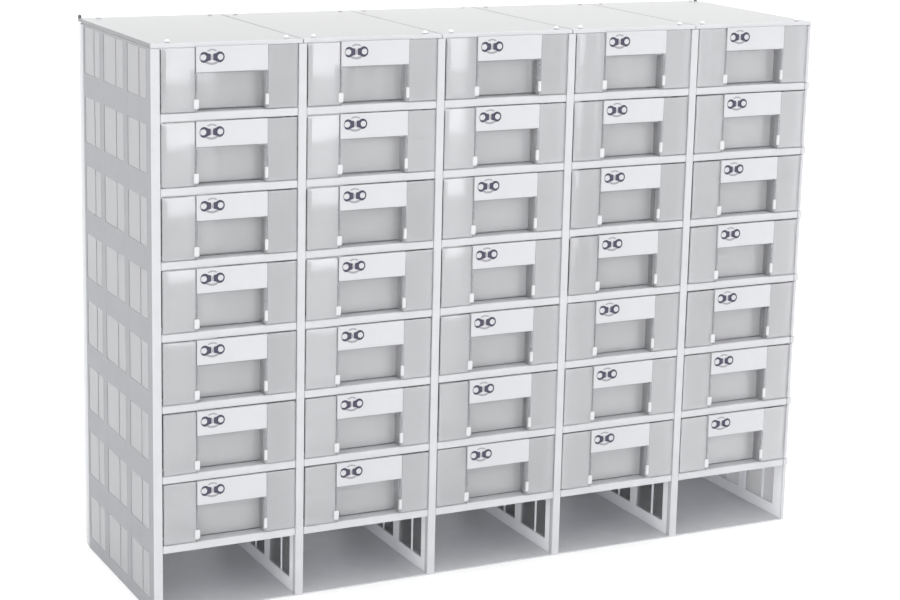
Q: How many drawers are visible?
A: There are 35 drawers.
